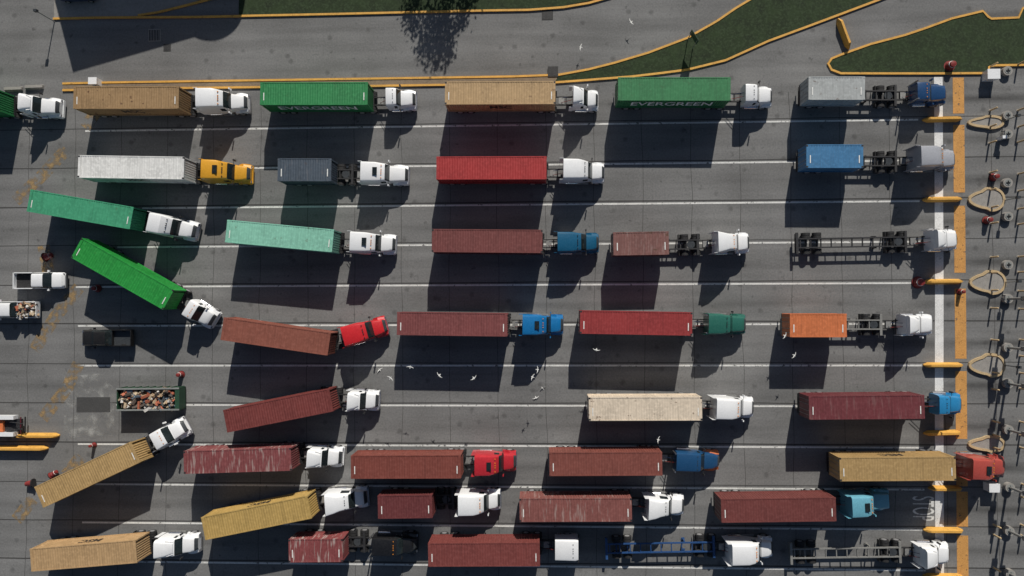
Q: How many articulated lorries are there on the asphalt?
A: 37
